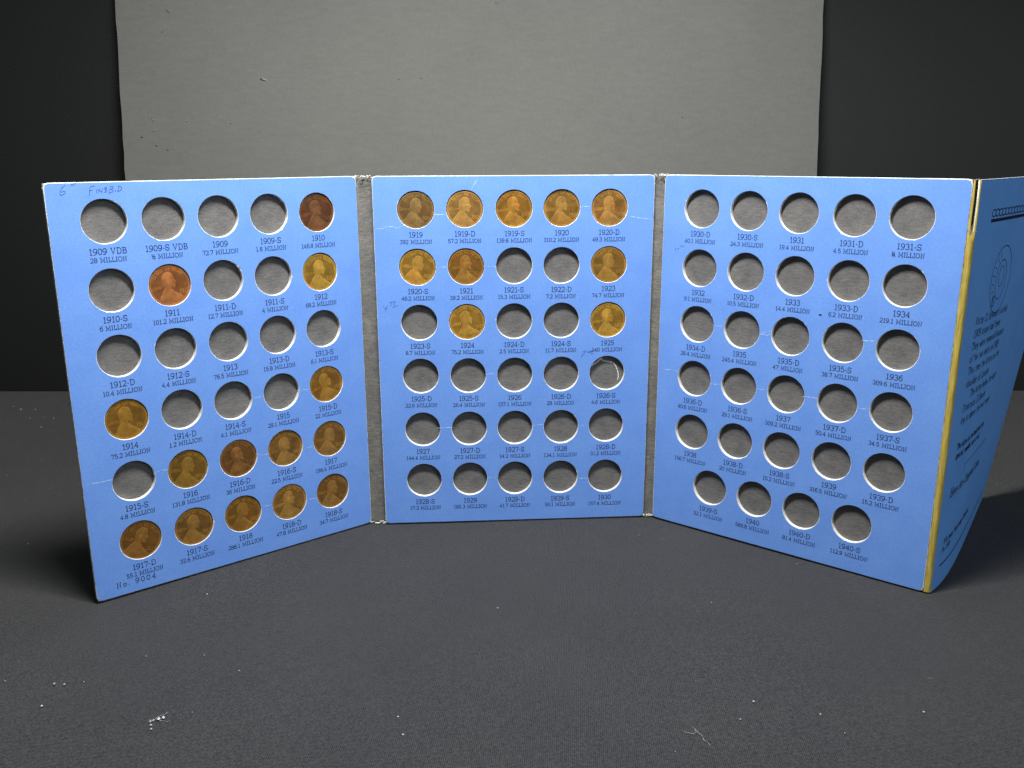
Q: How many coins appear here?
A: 24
